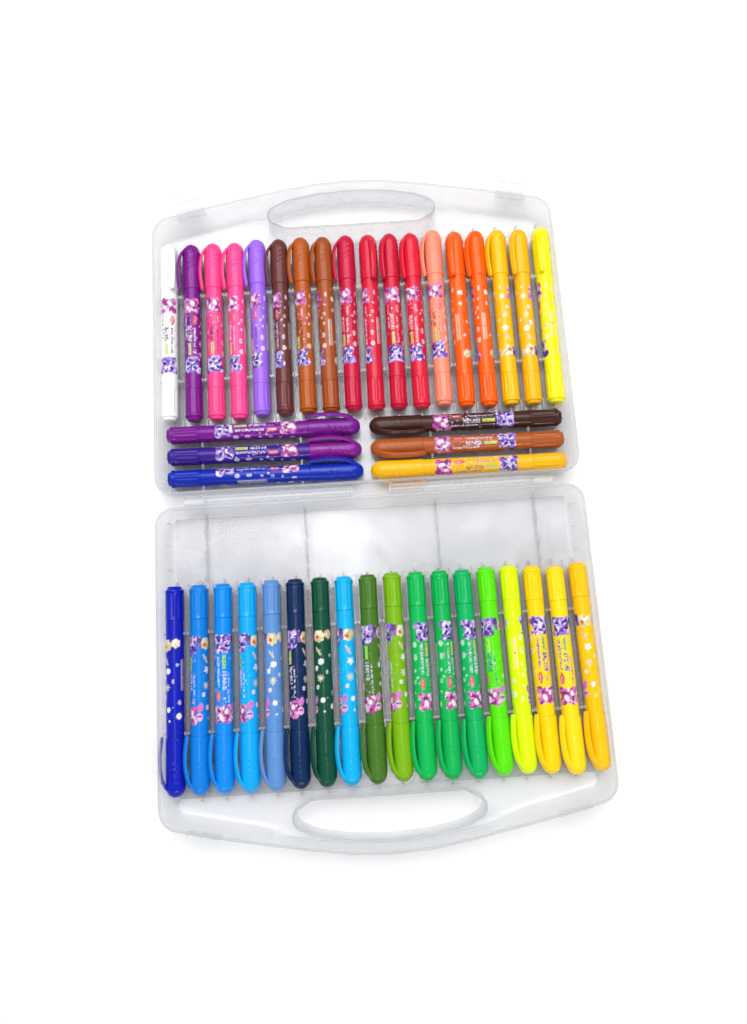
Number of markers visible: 42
